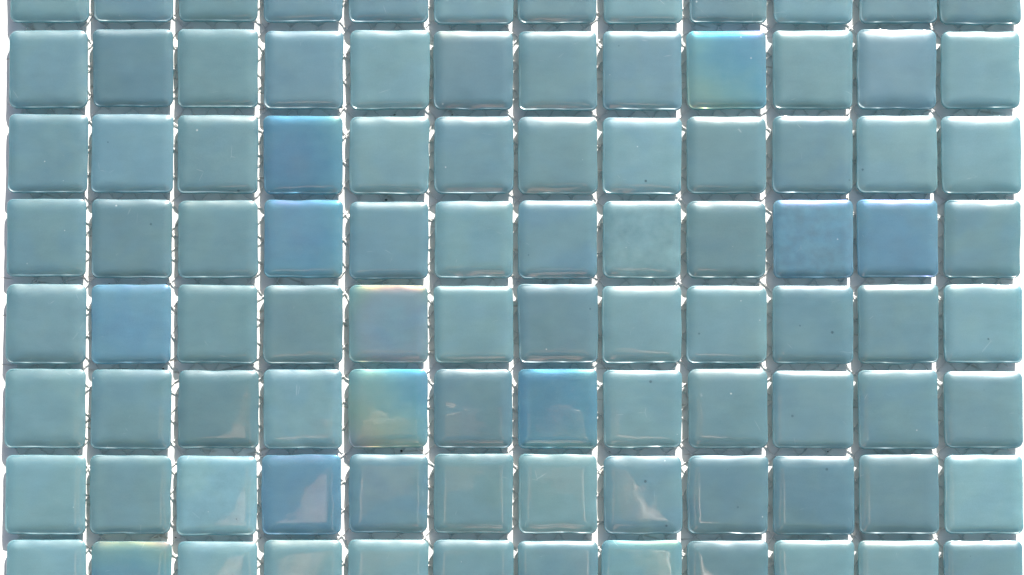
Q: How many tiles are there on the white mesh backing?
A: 96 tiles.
